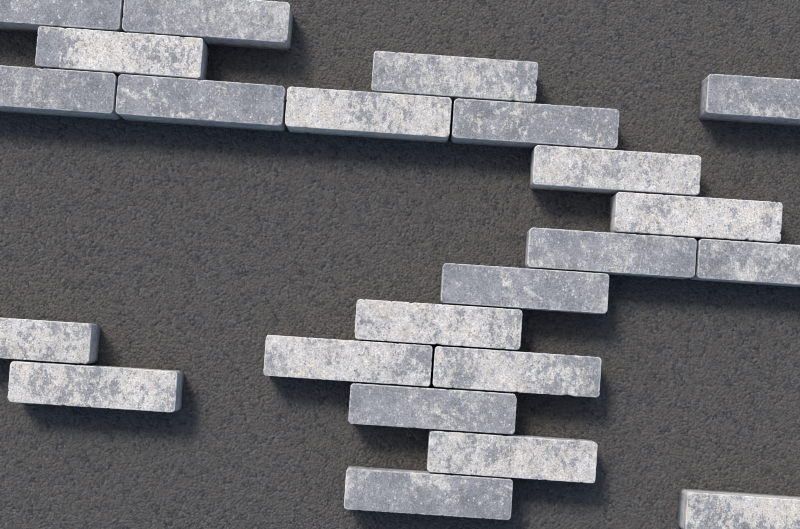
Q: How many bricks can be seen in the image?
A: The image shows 23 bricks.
